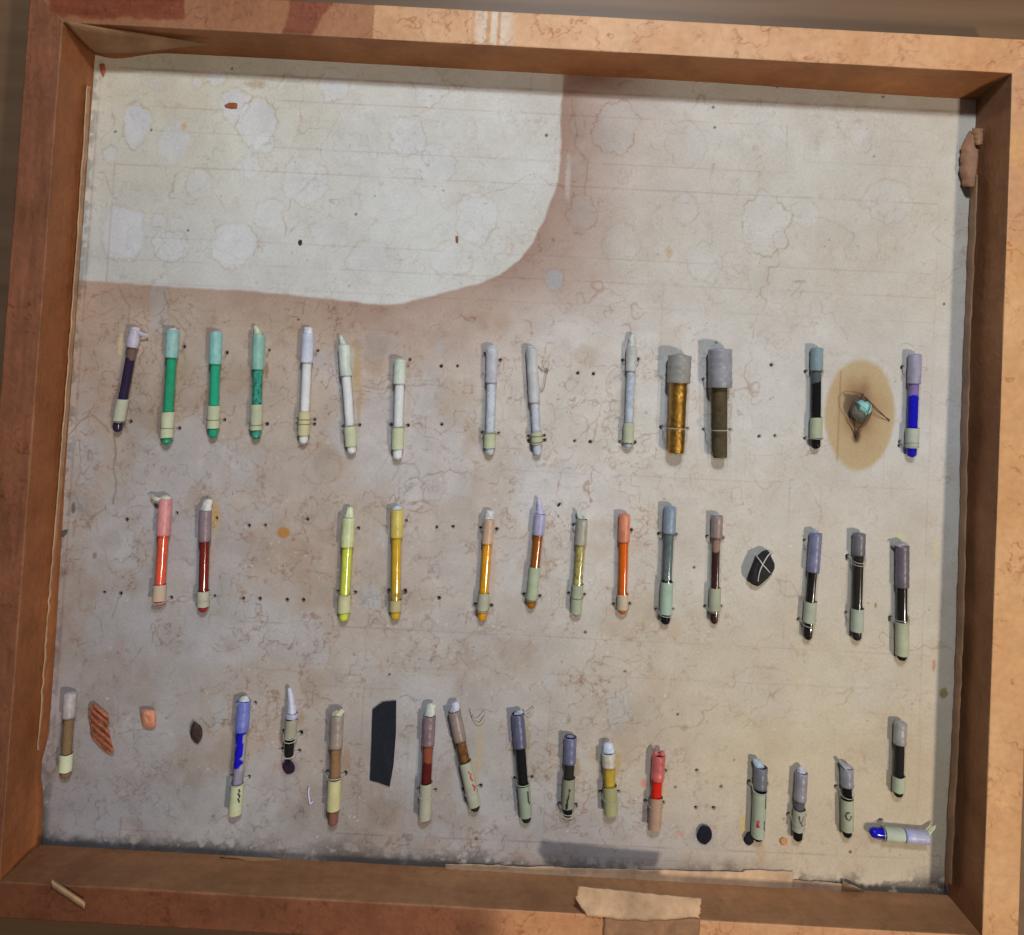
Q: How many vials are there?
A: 42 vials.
